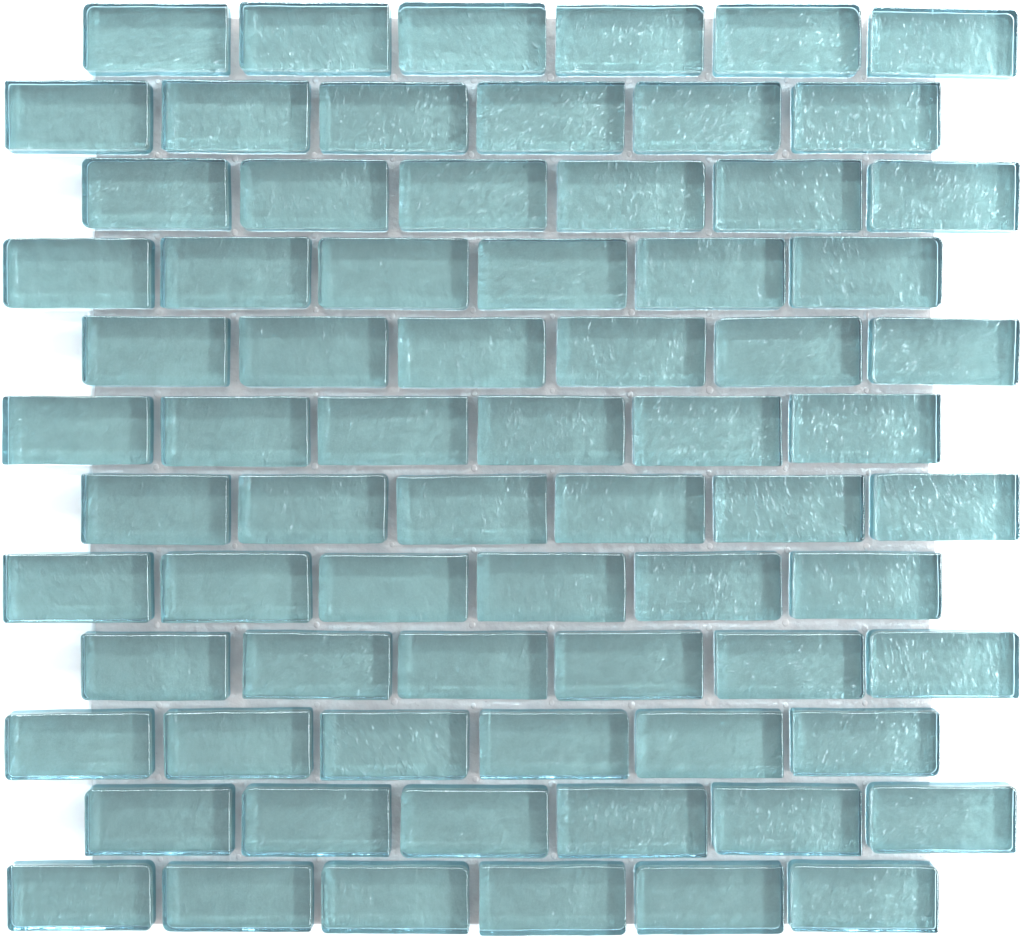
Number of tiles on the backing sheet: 72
